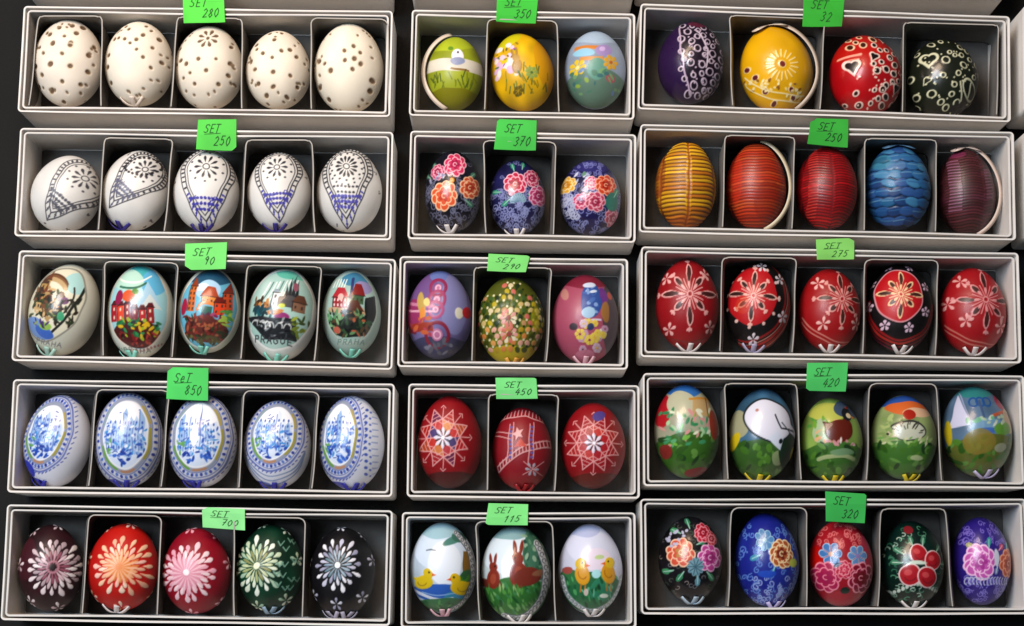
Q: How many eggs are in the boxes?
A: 64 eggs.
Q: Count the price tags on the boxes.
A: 15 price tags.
